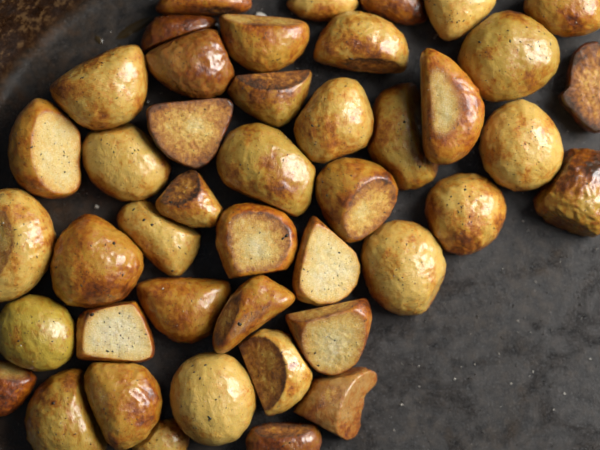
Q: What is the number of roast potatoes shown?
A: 44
